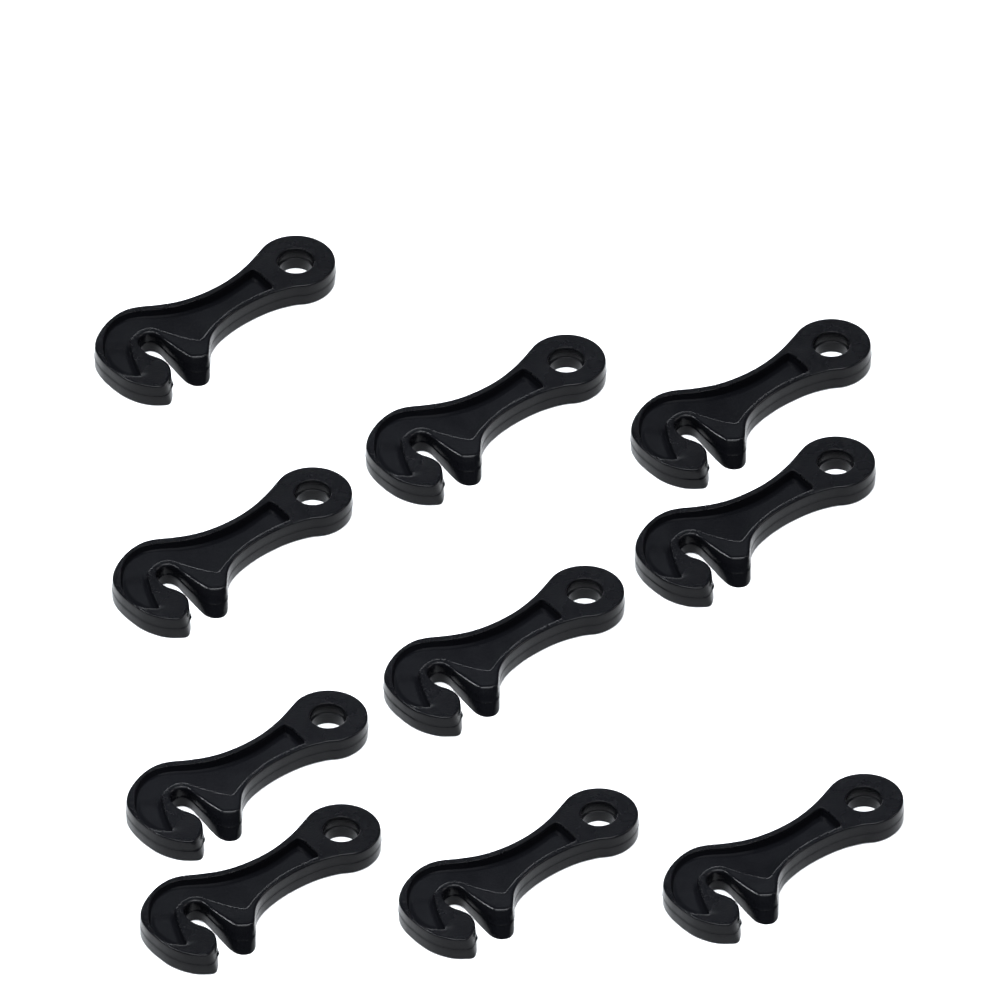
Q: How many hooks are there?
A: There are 10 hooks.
